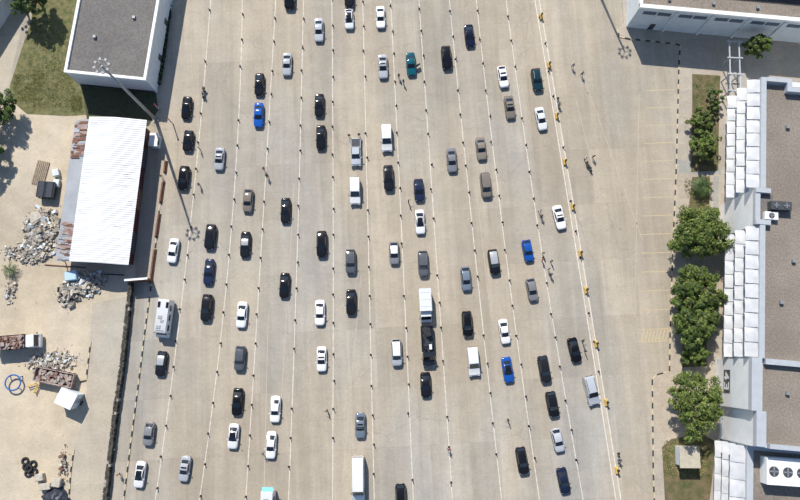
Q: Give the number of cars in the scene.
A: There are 71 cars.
